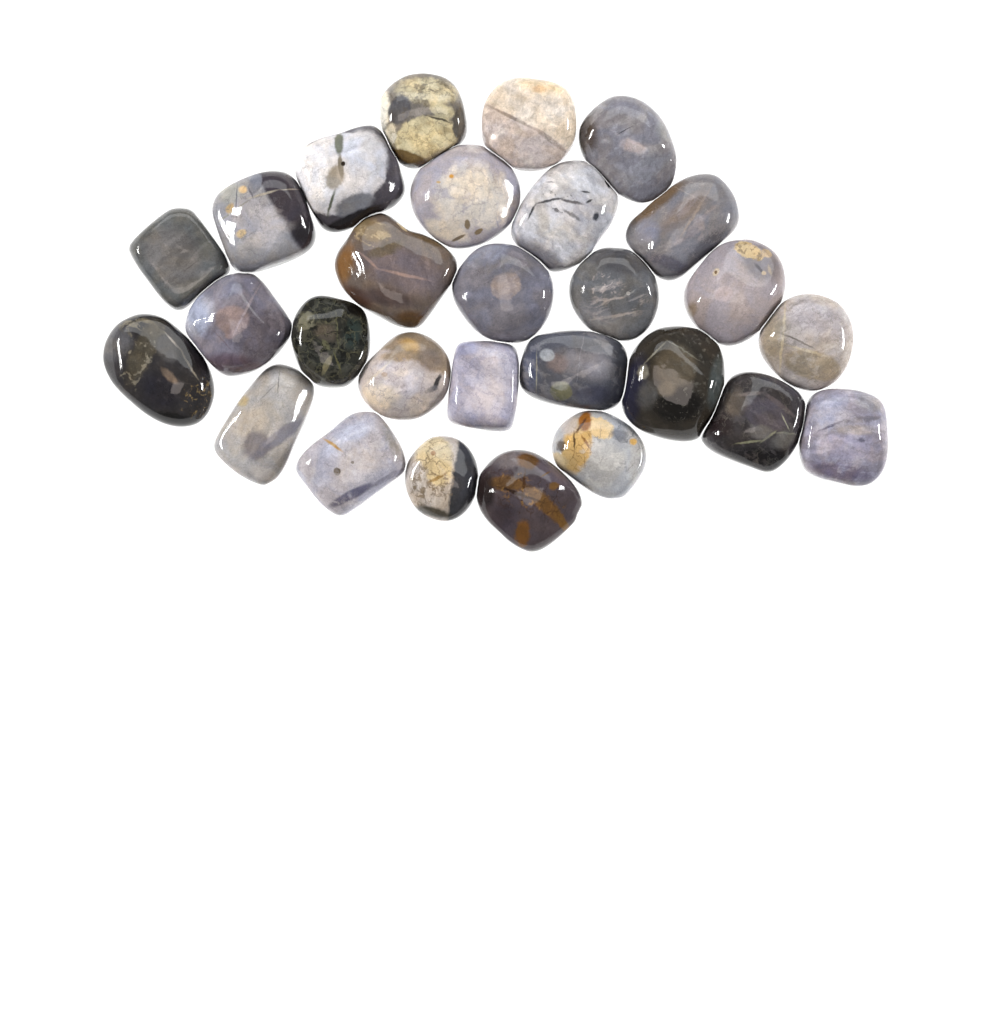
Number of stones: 28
